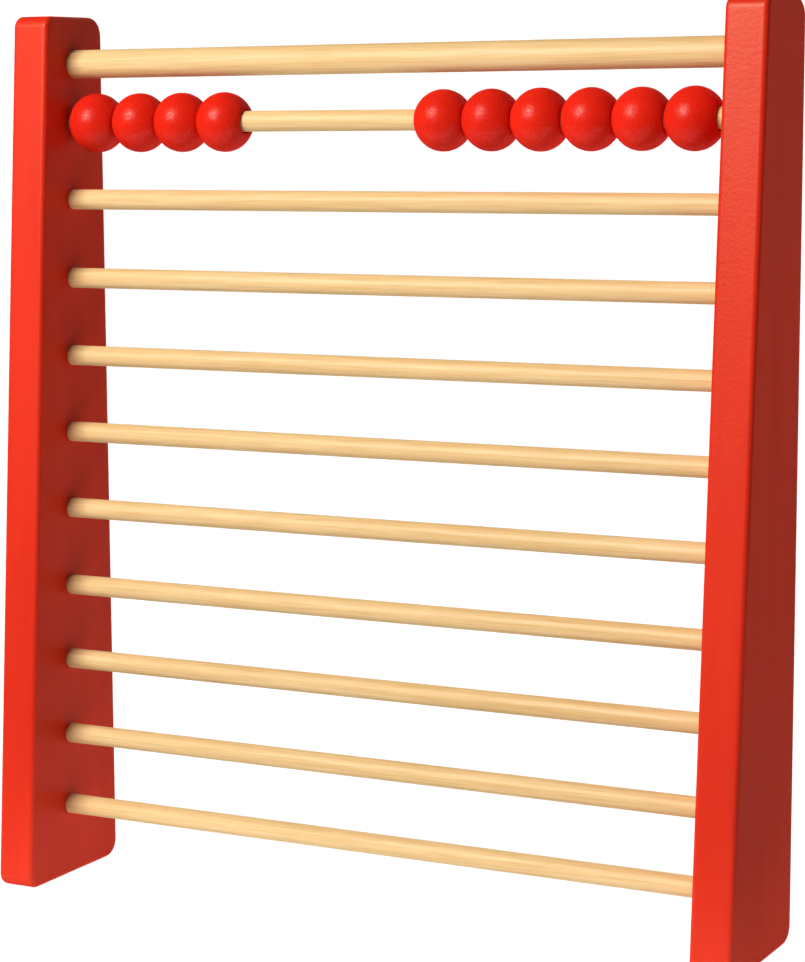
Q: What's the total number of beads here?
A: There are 10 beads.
